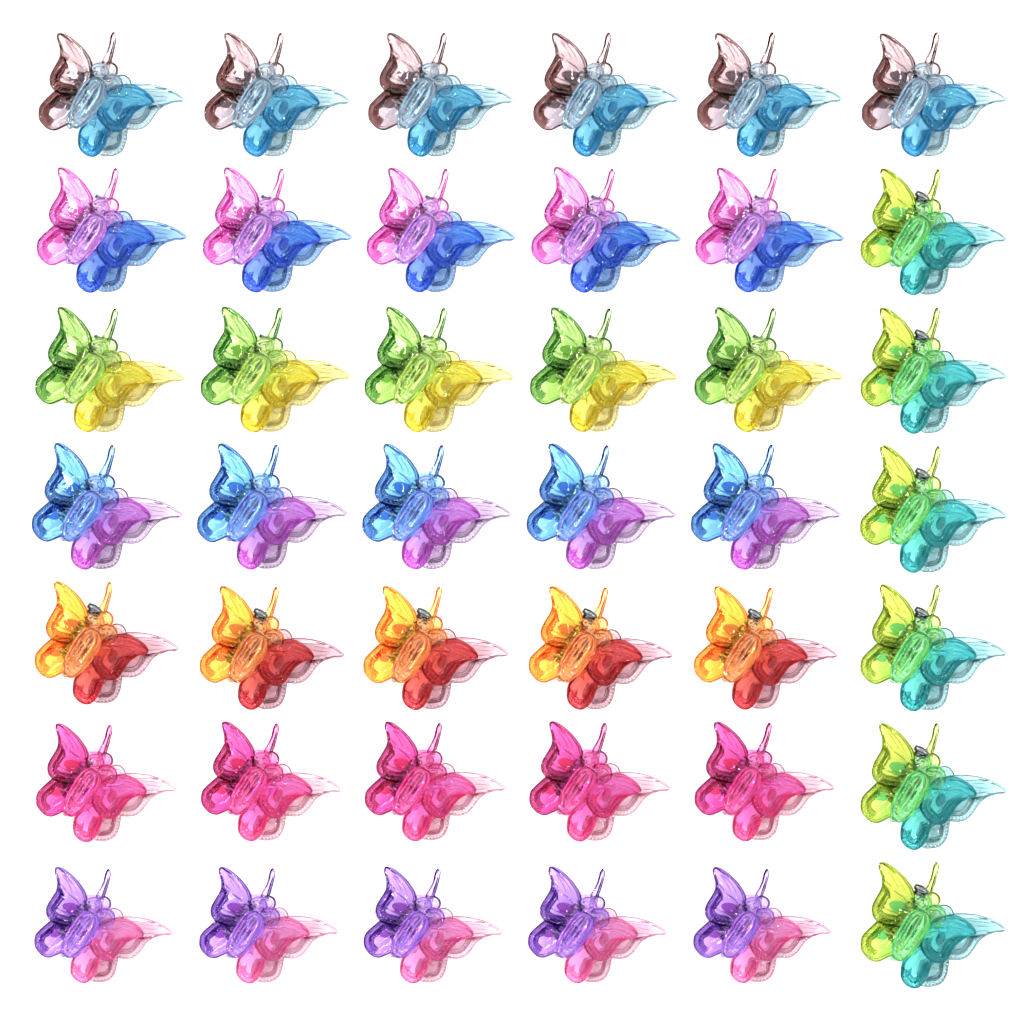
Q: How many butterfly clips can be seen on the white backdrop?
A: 42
